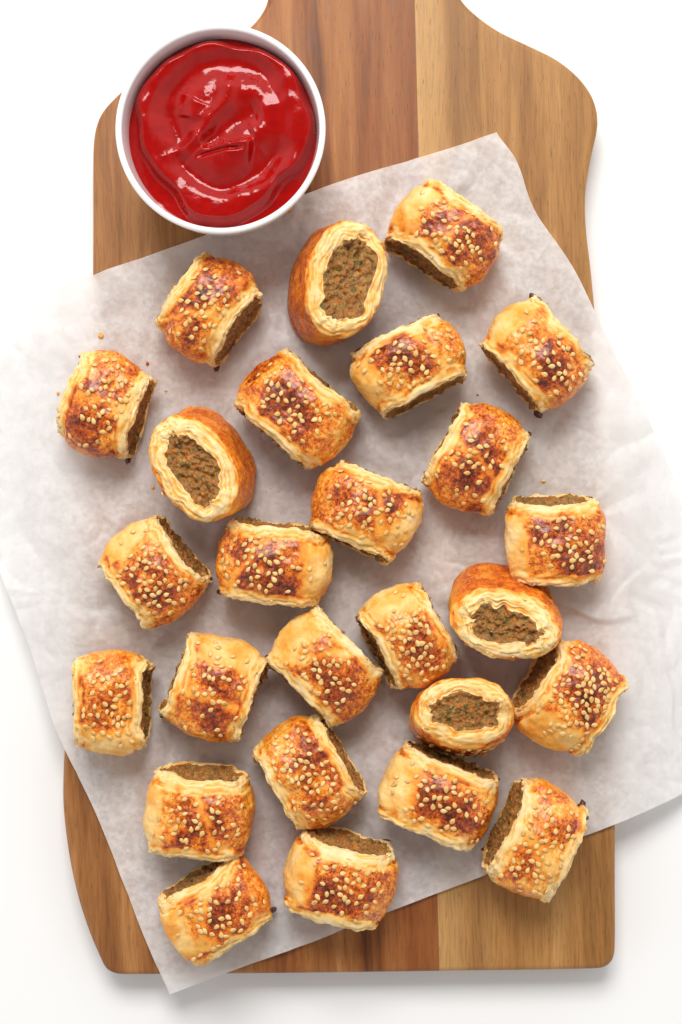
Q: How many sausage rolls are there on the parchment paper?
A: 26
